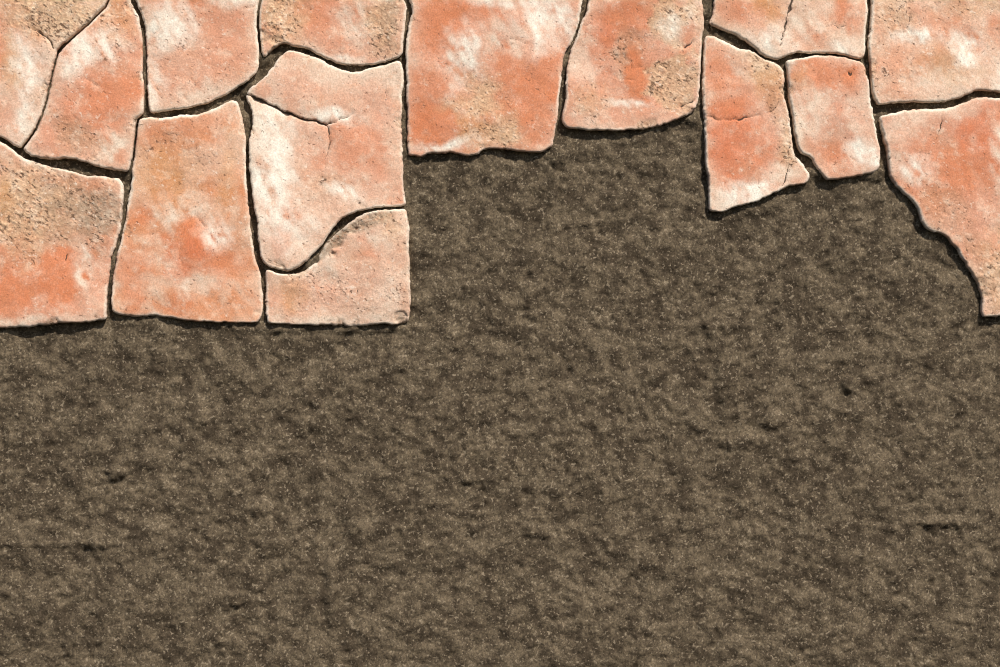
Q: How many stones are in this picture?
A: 15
